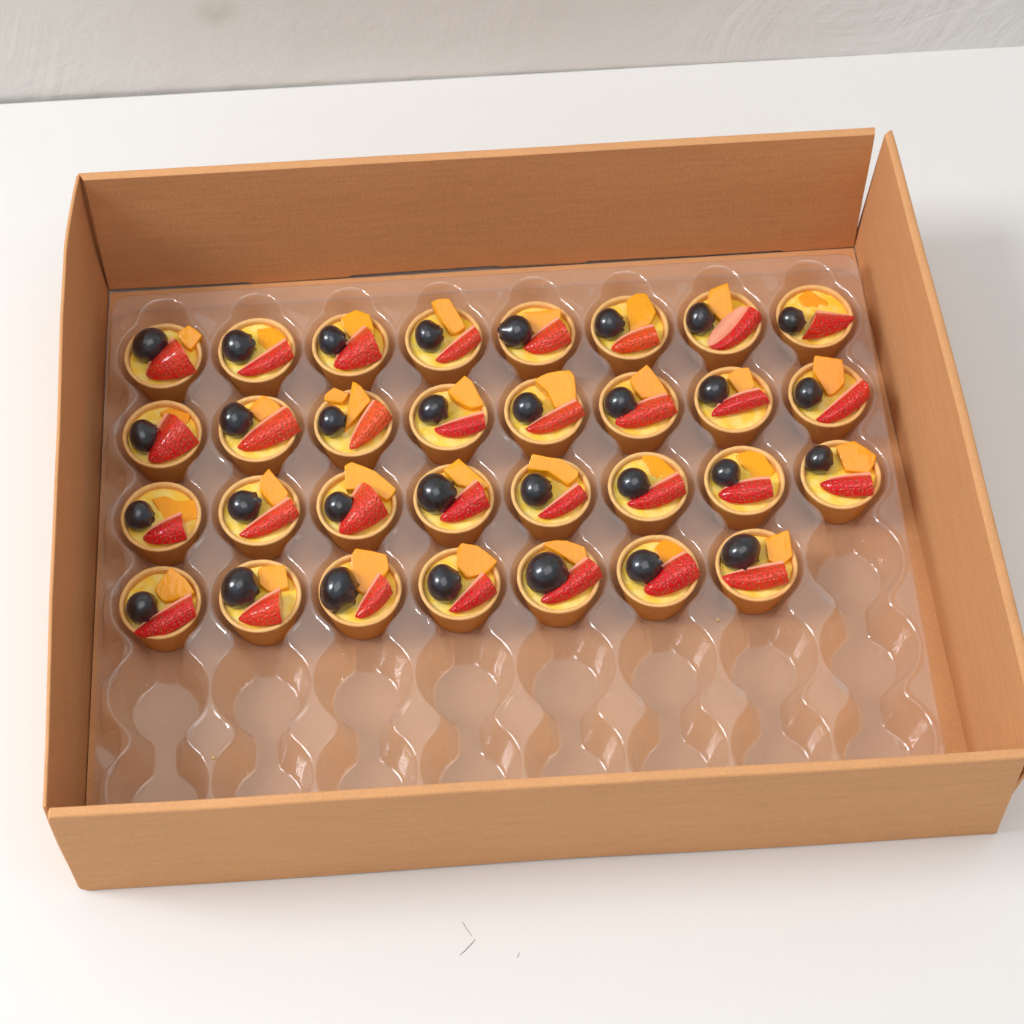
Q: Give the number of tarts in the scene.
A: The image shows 31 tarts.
